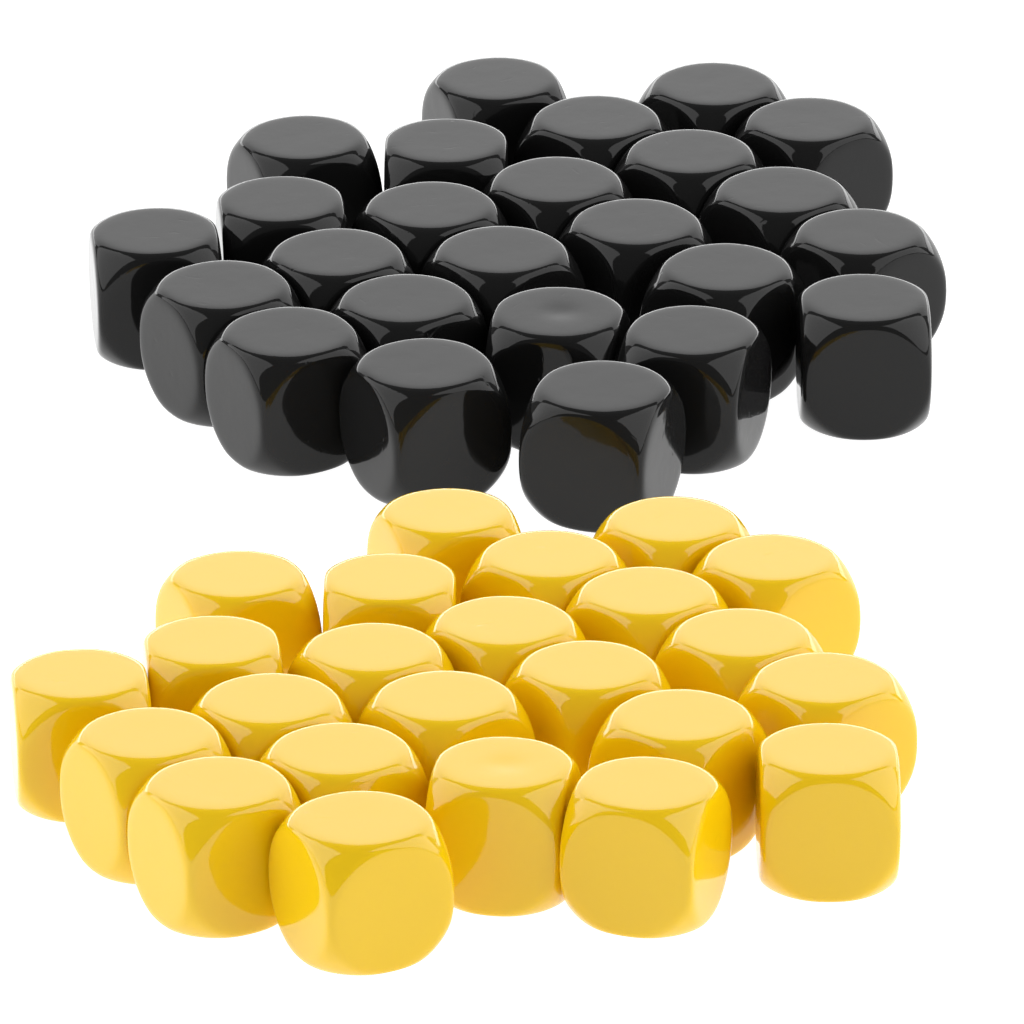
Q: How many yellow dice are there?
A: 24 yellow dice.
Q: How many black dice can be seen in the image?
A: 25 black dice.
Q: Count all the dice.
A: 49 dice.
